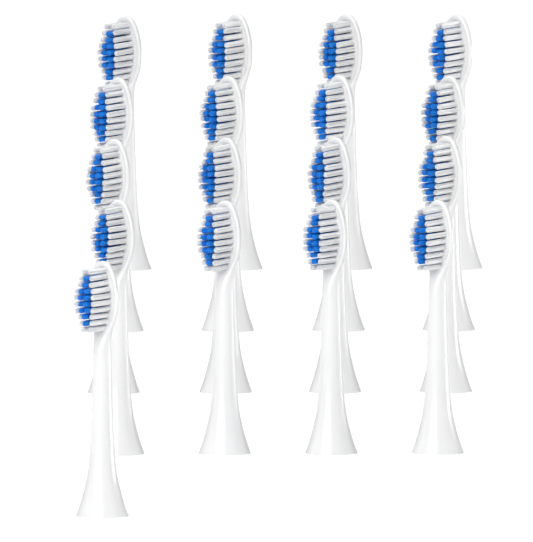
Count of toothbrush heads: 17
